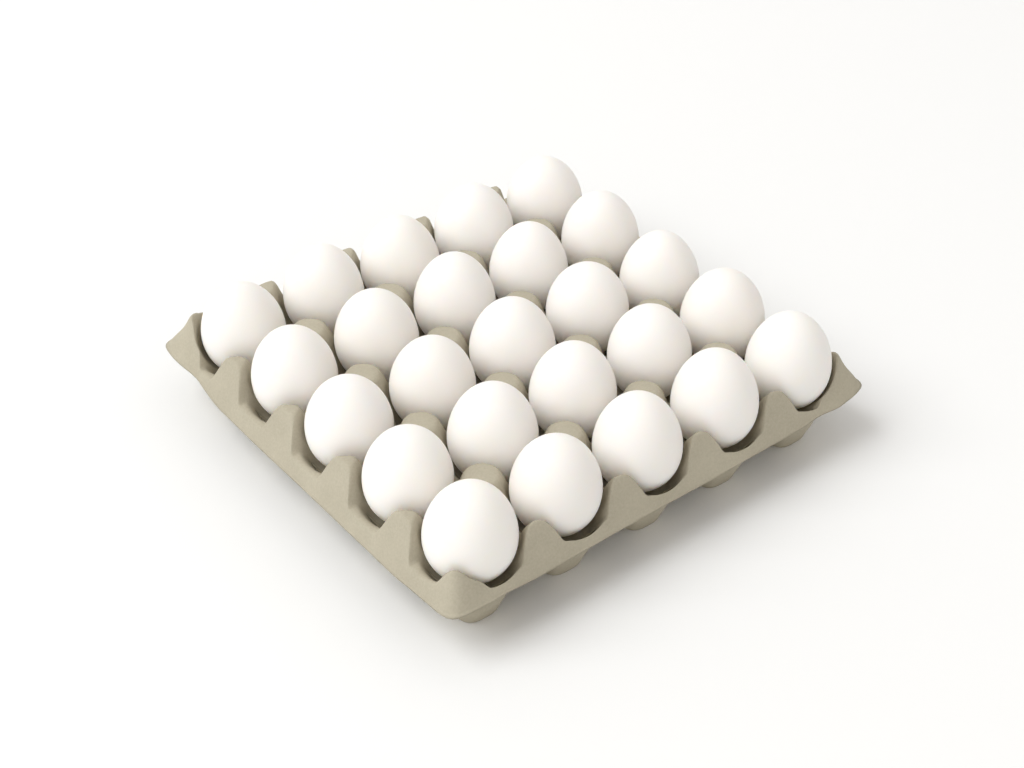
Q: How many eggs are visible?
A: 25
